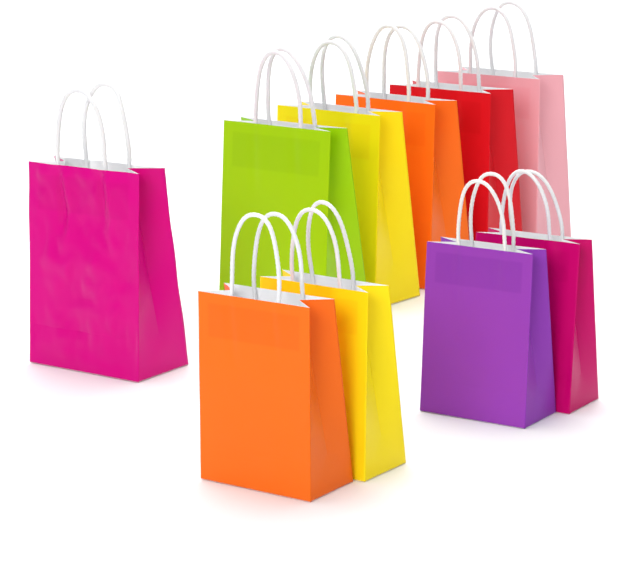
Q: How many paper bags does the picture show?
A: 10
